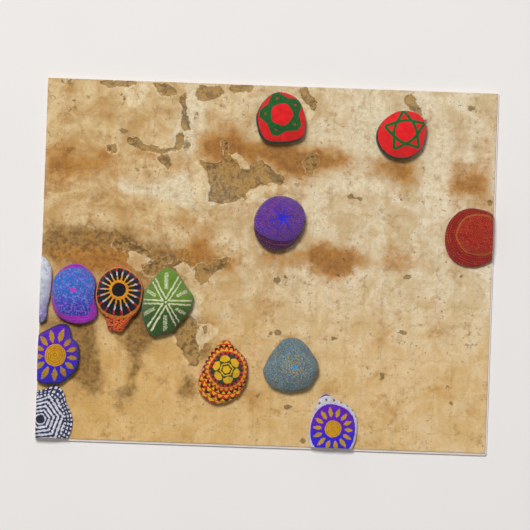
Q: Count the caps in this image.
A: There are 13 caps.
